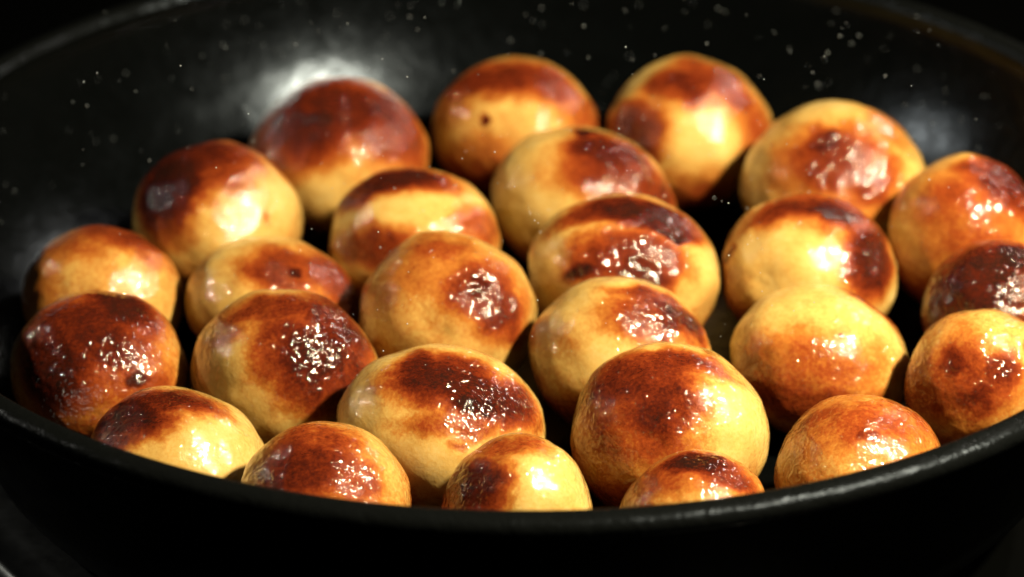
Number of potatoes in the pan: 26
